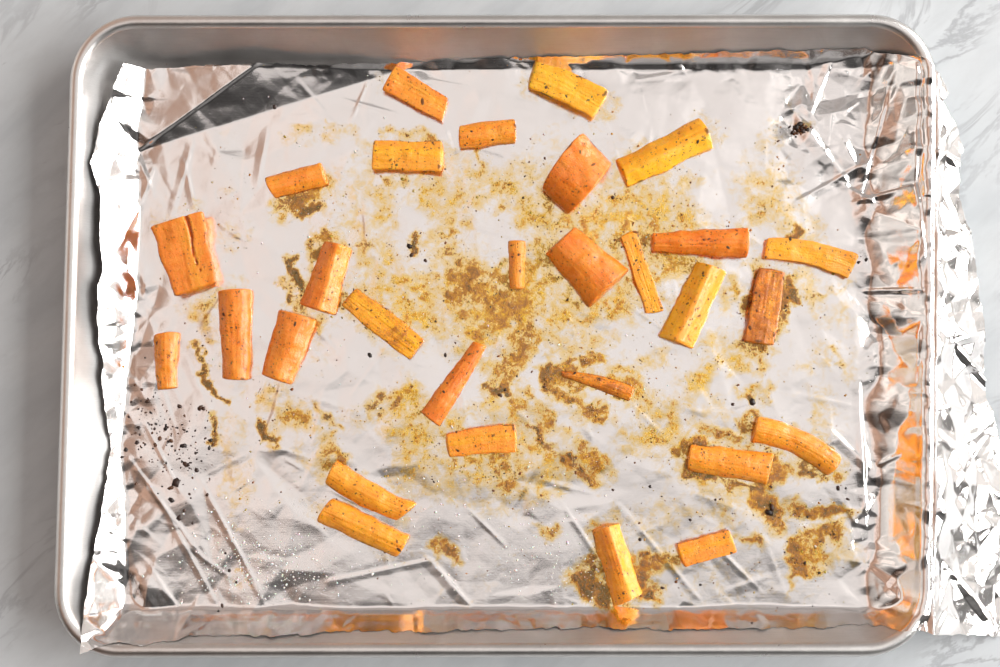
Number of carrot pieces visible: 29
